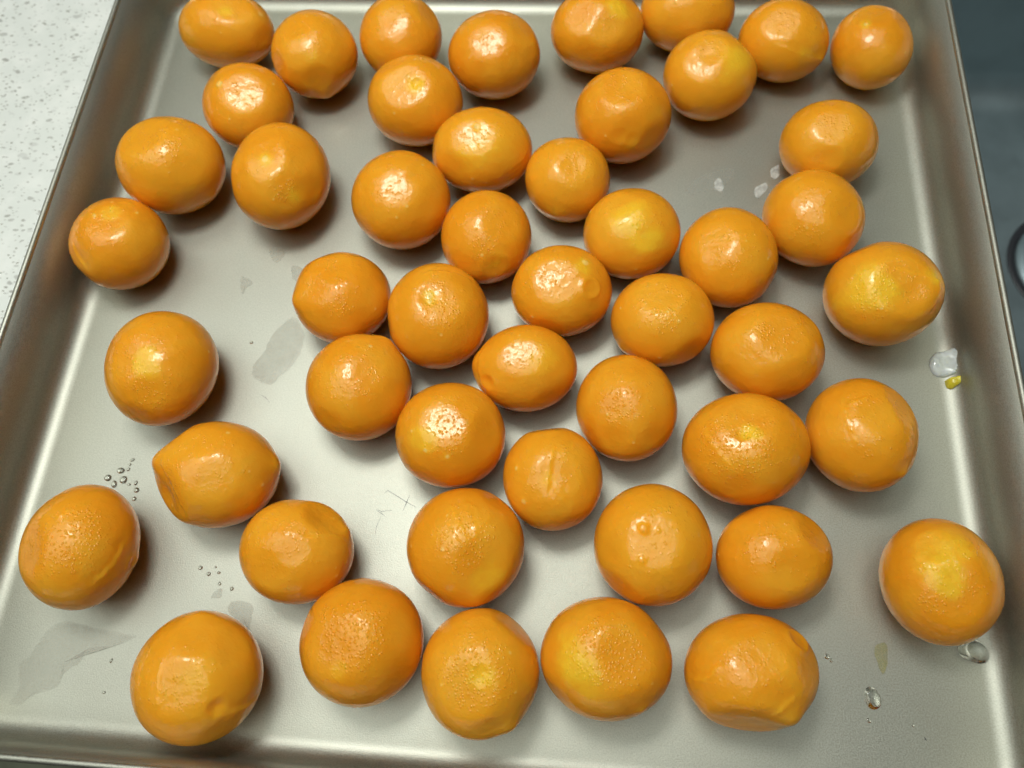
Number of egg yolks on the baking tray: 49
